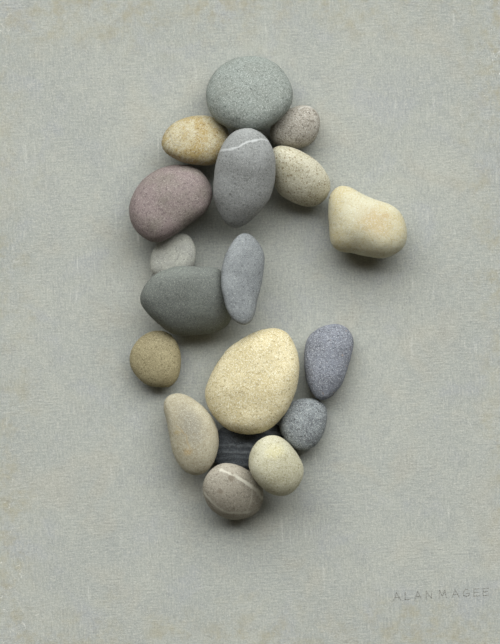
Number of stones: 18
